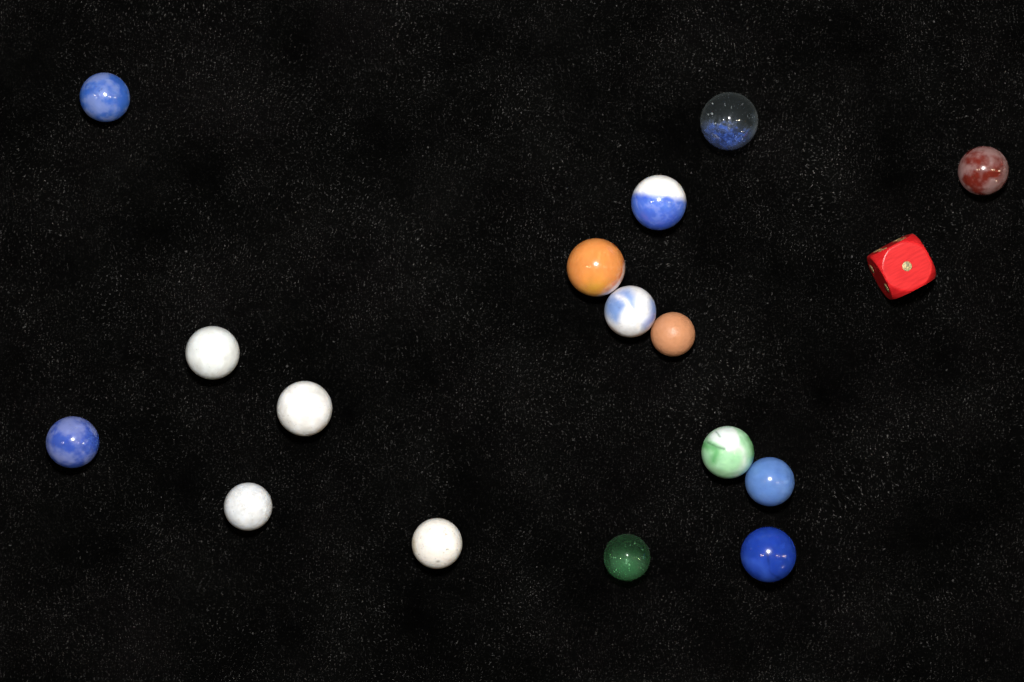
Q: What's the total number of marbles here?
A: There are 16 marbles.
